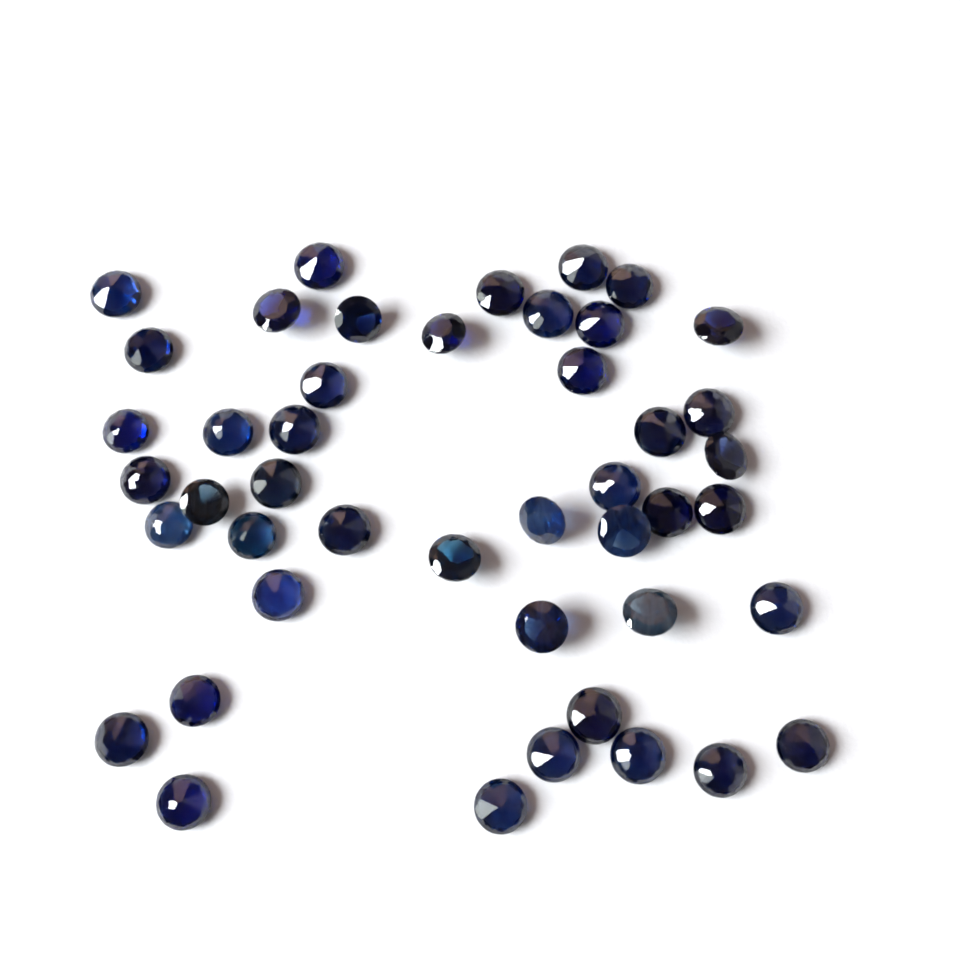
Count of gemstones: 45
